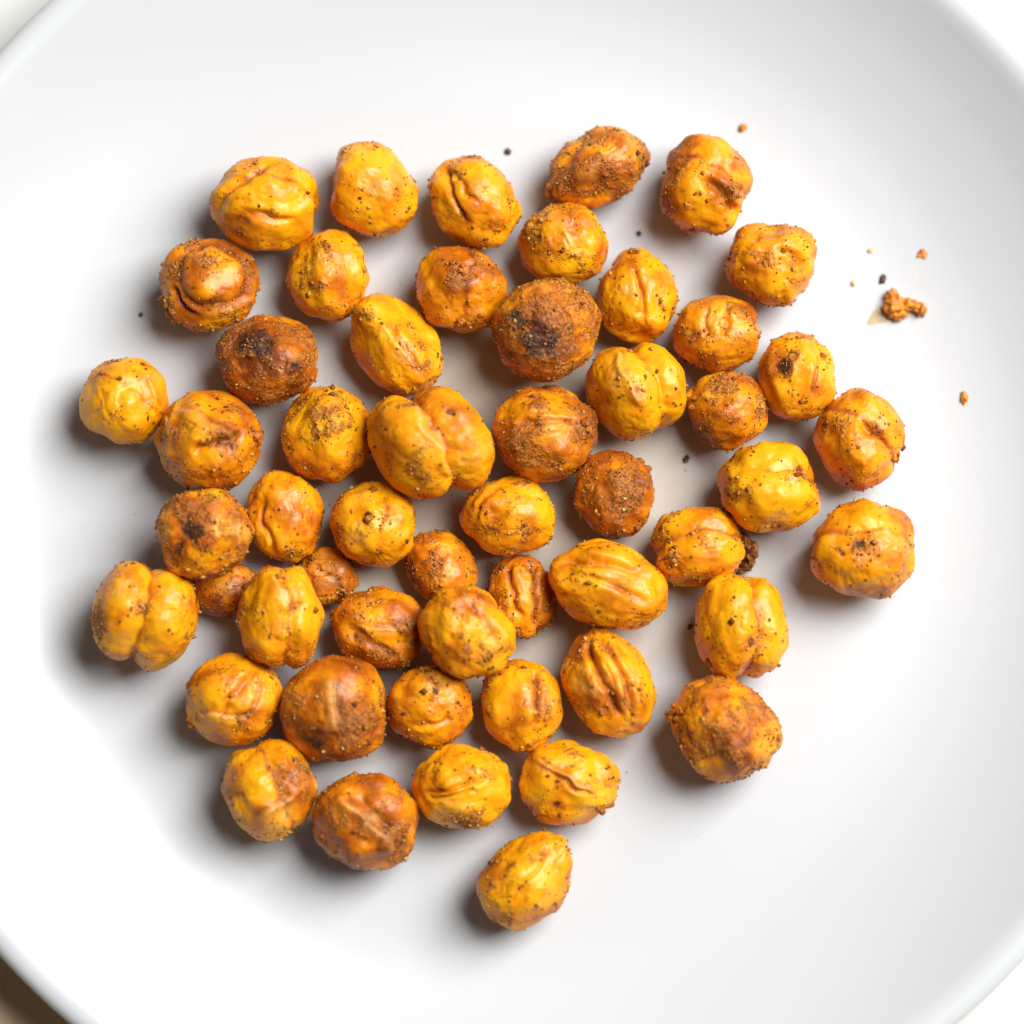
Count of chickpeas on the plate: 53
